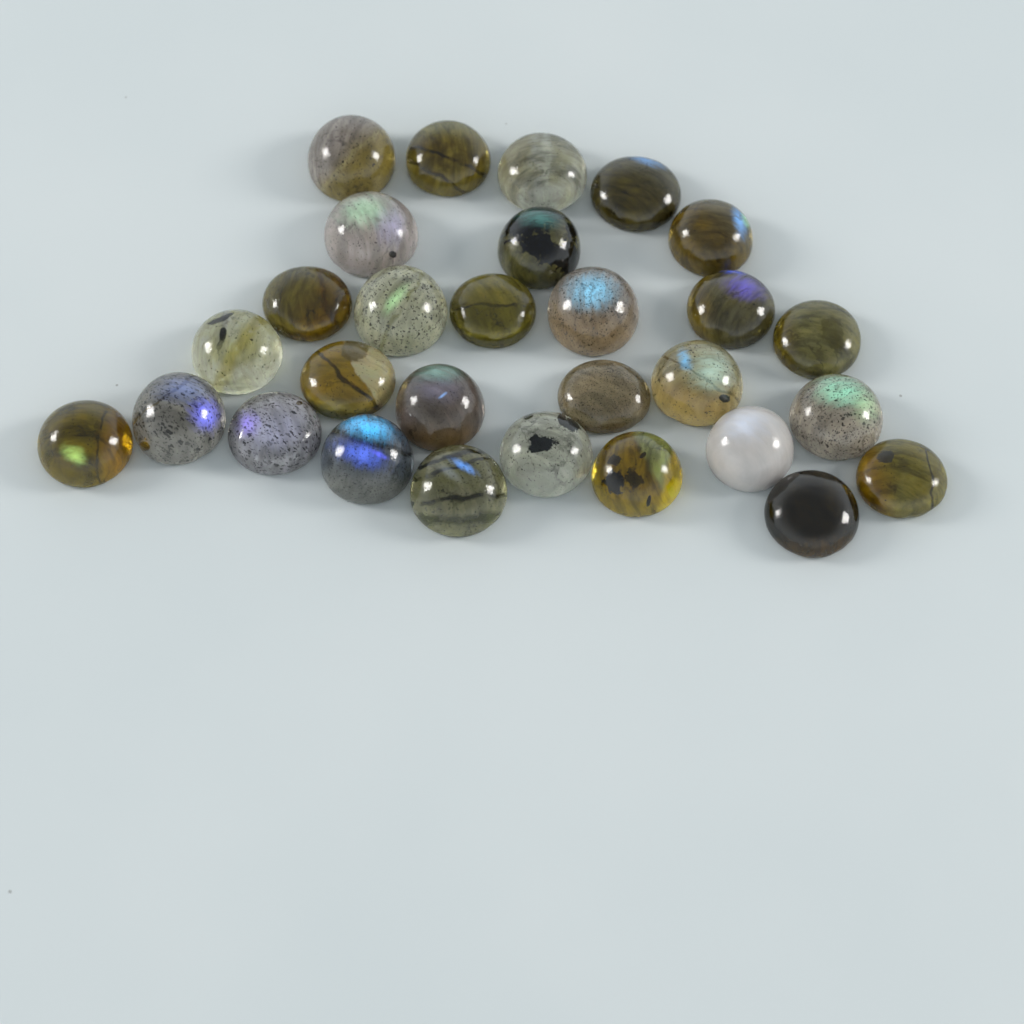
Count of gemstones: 29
